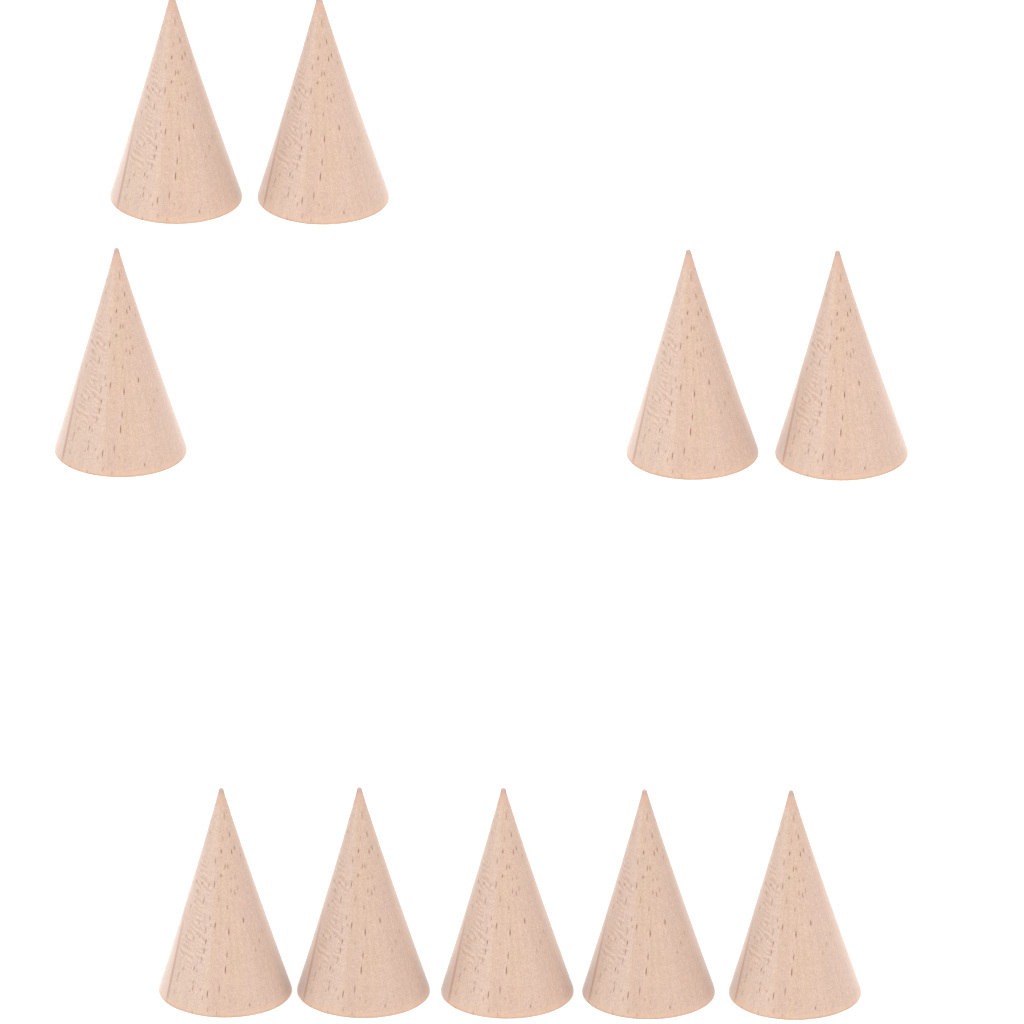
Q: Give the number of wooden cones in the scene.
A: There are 10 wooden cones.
